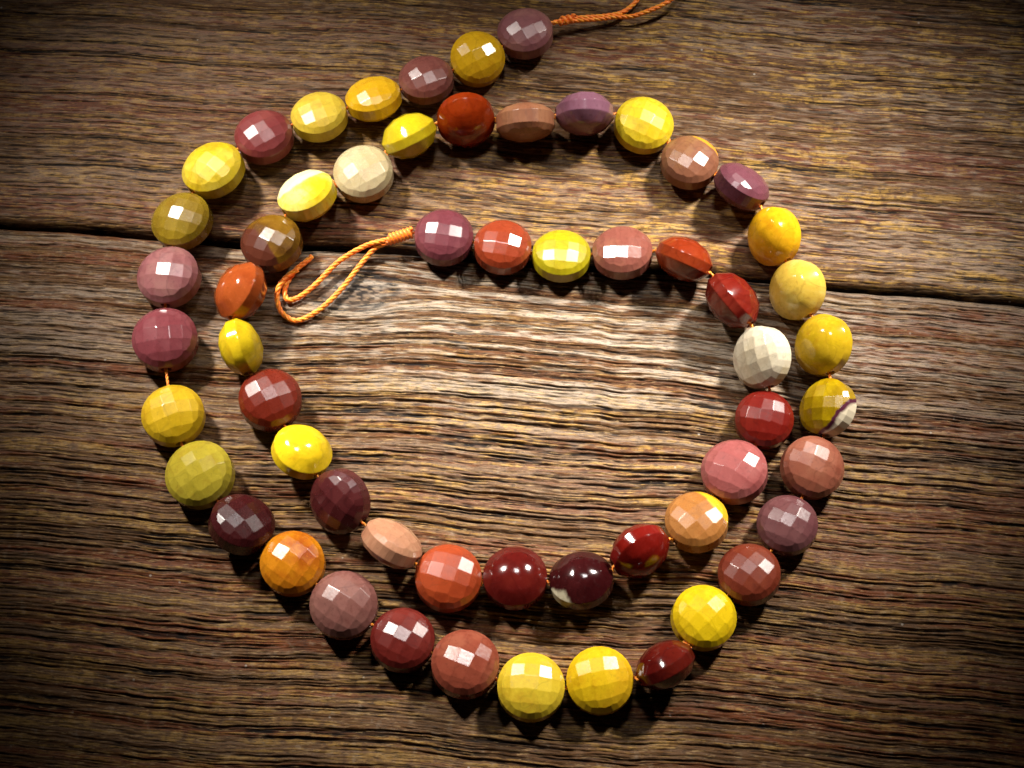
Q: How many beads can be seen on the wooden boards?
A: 58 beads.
